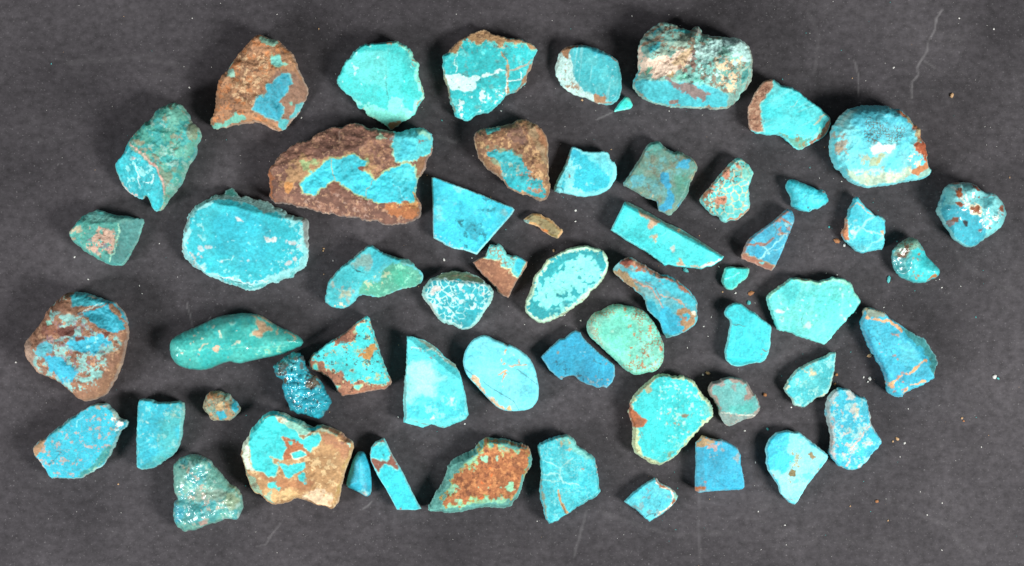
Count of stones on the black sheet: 57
